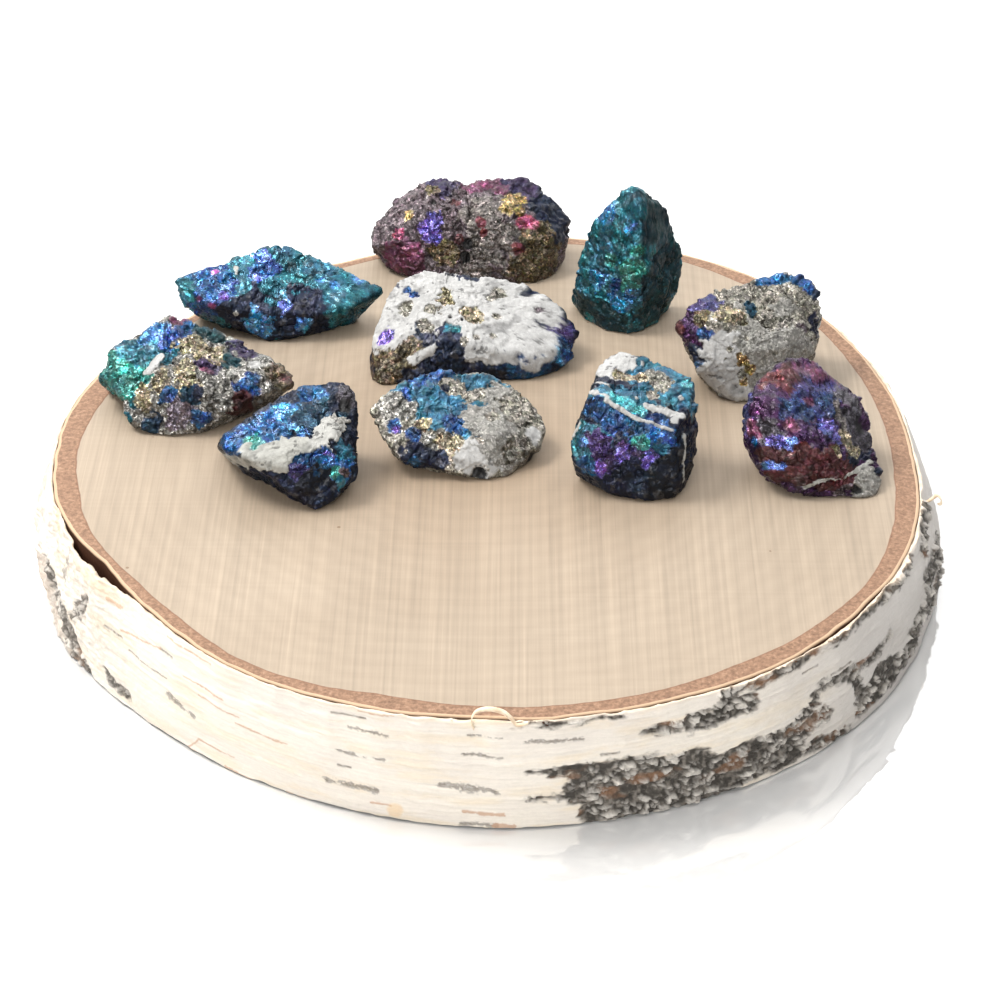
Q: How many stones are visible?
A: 10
